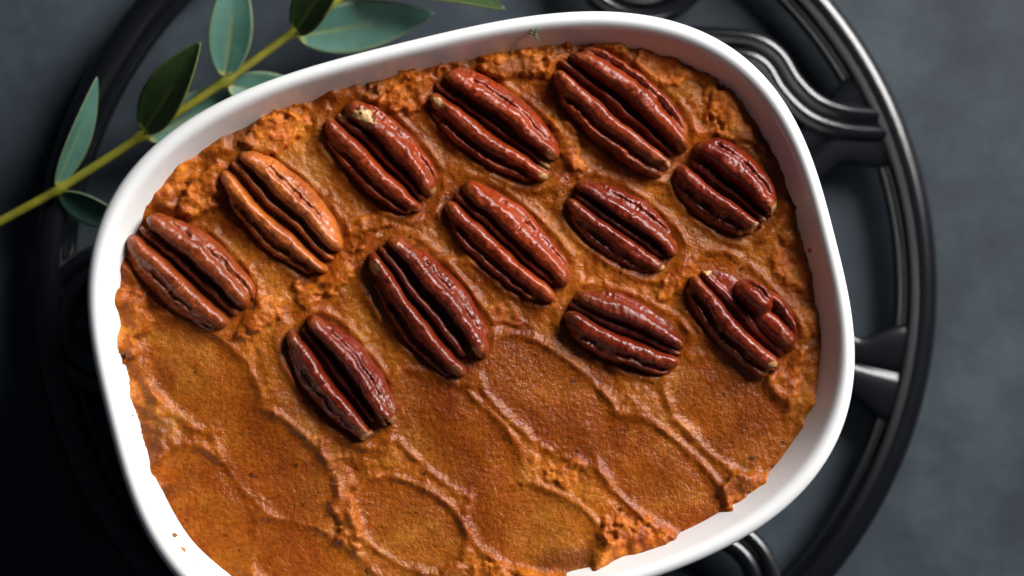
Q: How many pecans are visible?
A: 12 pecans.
